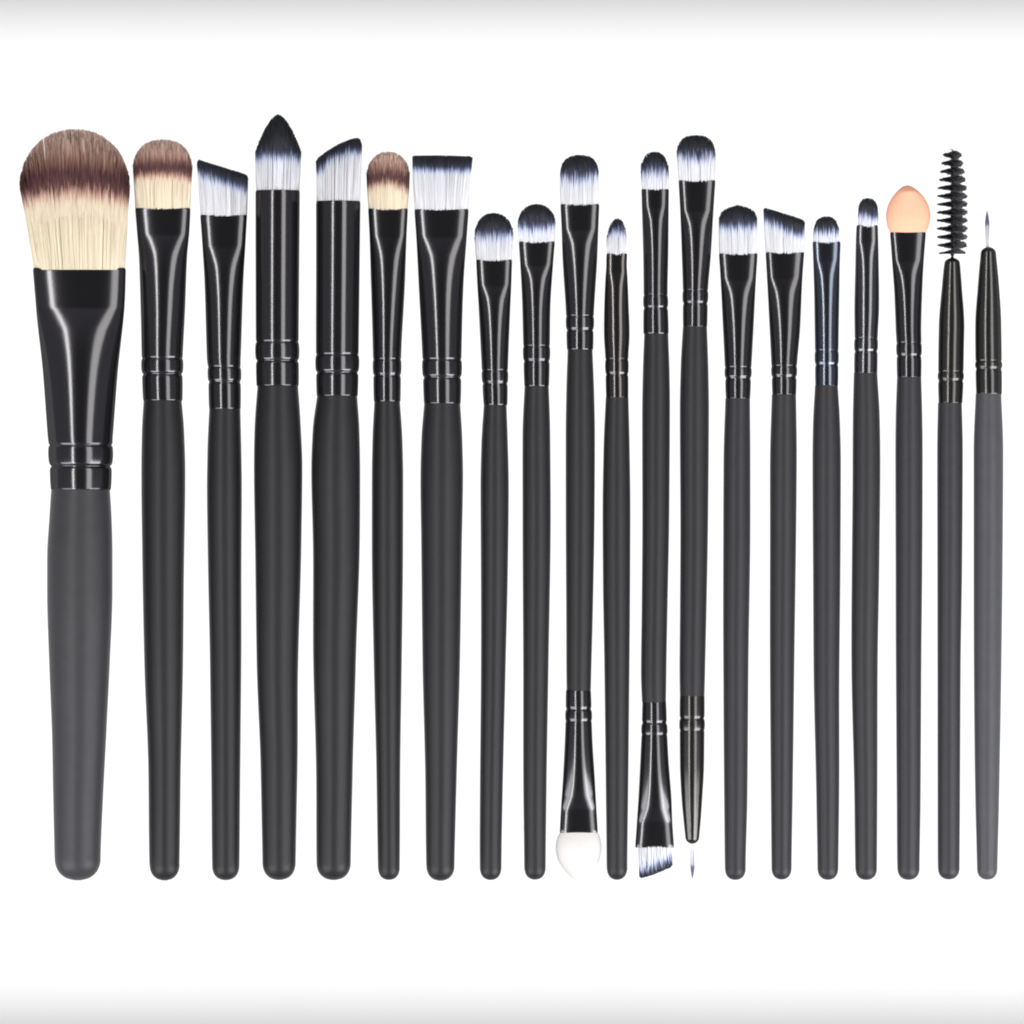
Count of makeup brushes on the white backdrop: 20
